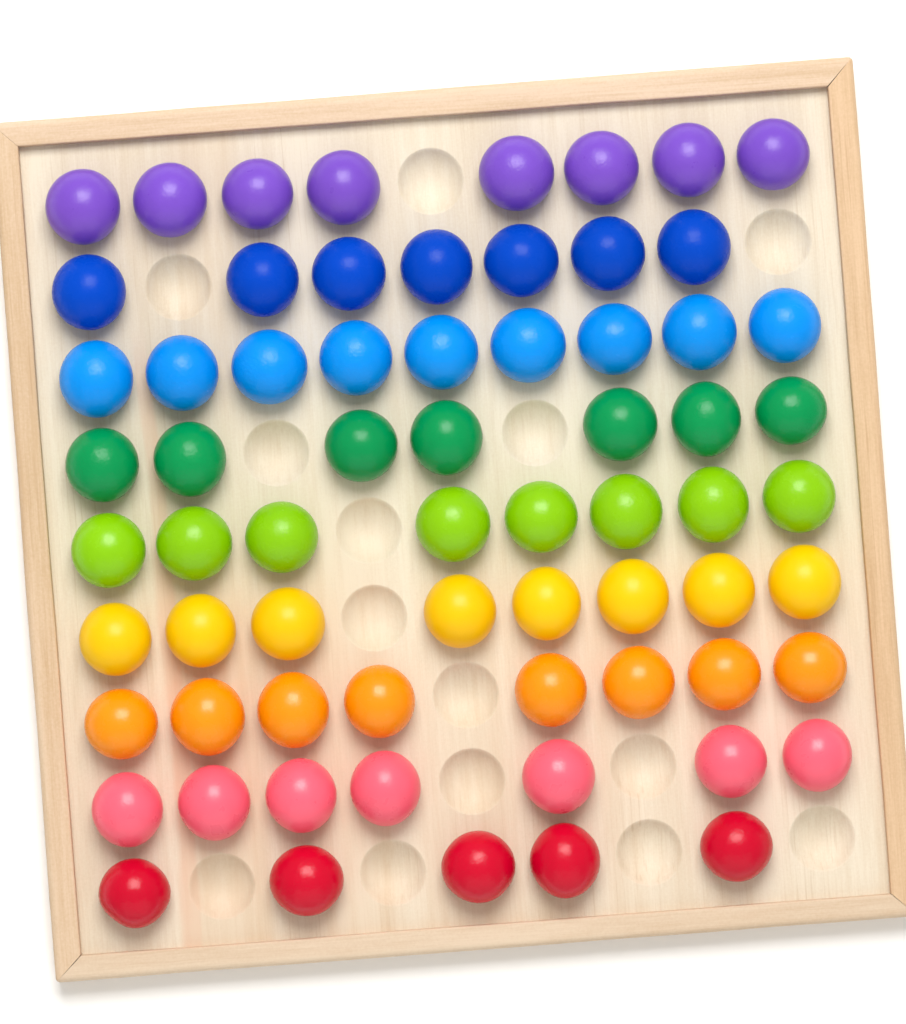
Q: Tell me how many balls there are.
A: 67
